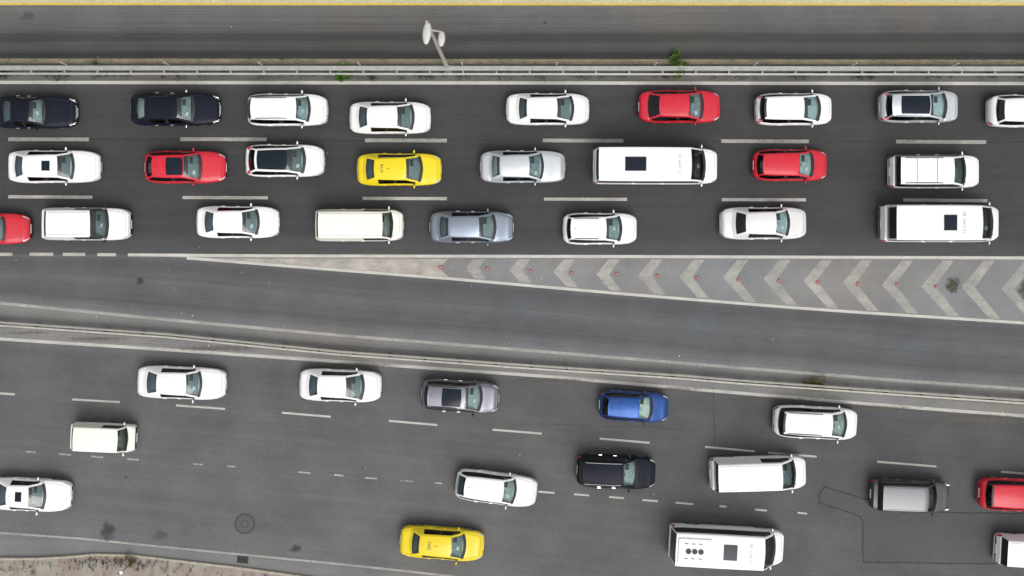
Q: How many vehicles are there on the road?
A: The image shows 40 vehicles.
